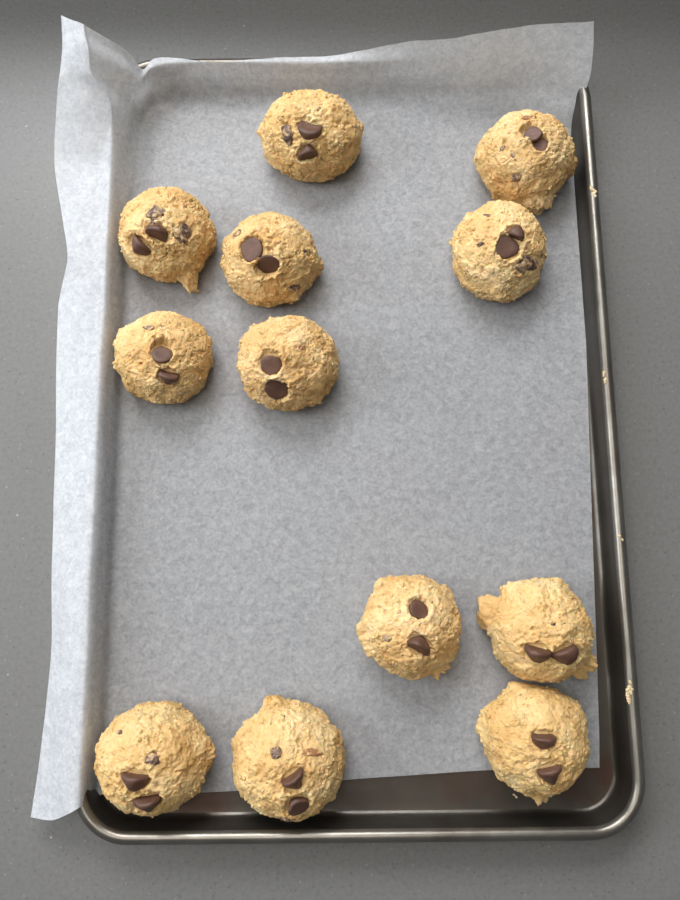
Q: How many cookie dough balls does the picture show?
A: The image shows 12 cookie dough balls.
